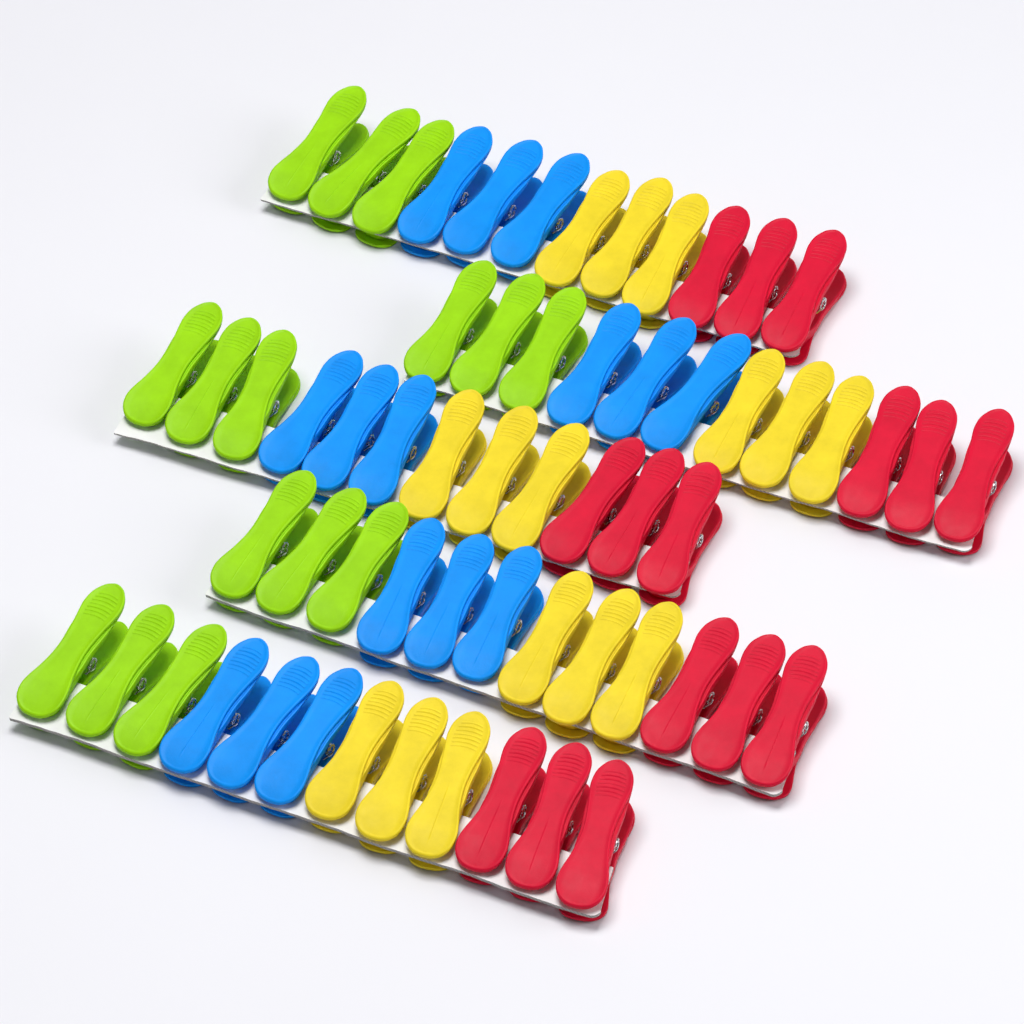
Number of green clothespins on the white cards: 15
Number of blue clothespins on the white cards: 15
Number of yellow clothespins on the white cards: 15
